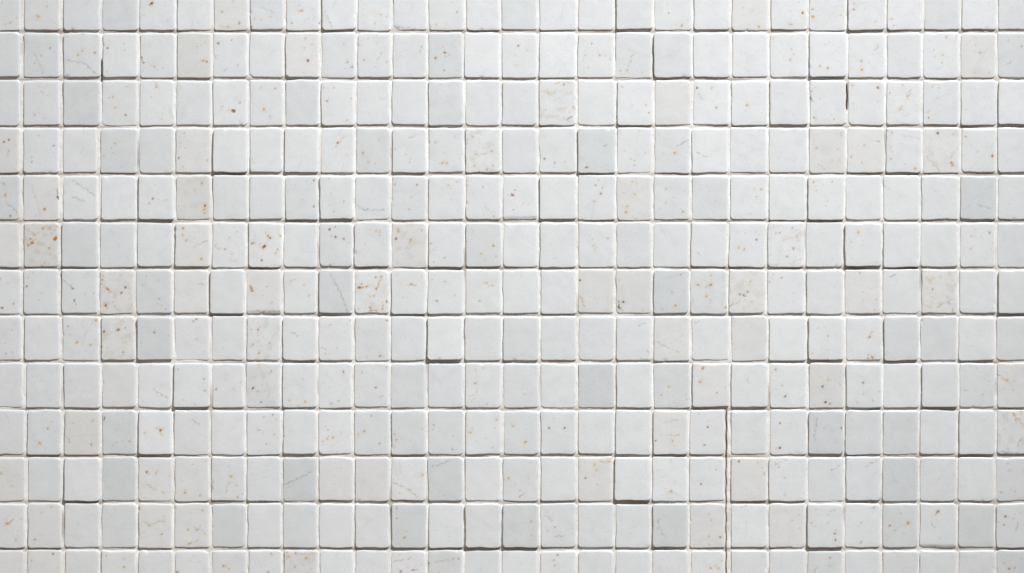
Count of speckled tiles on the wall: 192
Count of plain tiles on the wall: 172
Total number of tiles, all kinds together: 364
